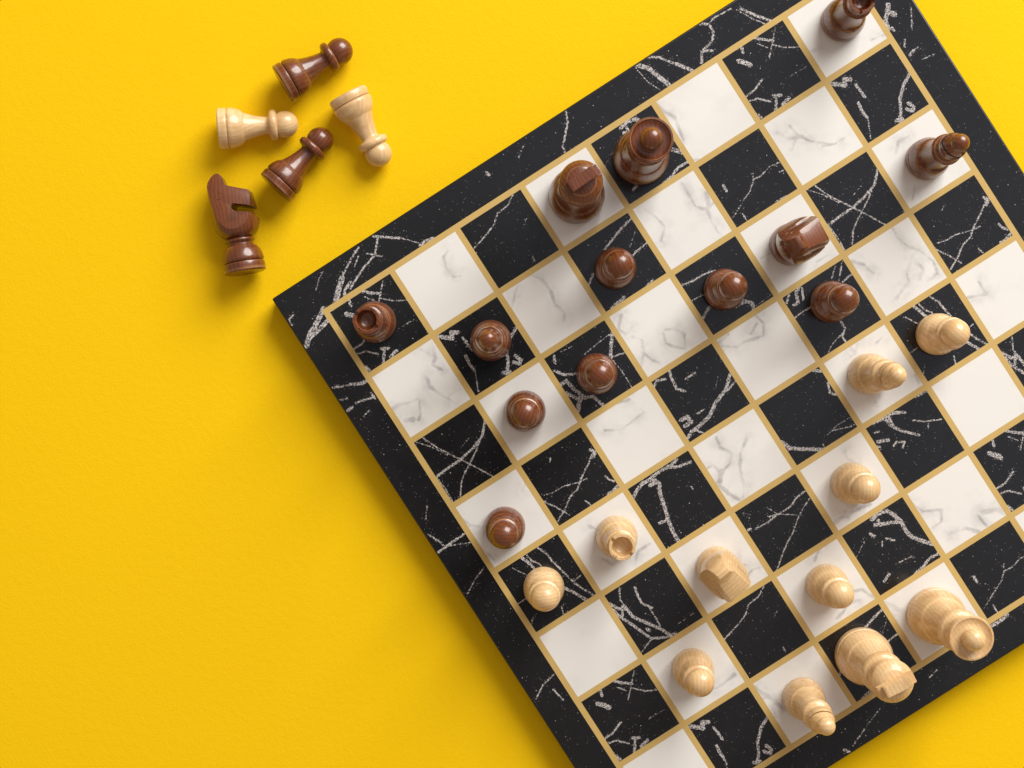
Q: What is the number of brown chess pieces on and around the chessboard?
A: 16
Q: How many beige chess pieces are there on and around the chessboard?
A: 13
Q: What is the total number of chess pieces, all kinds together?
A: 29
